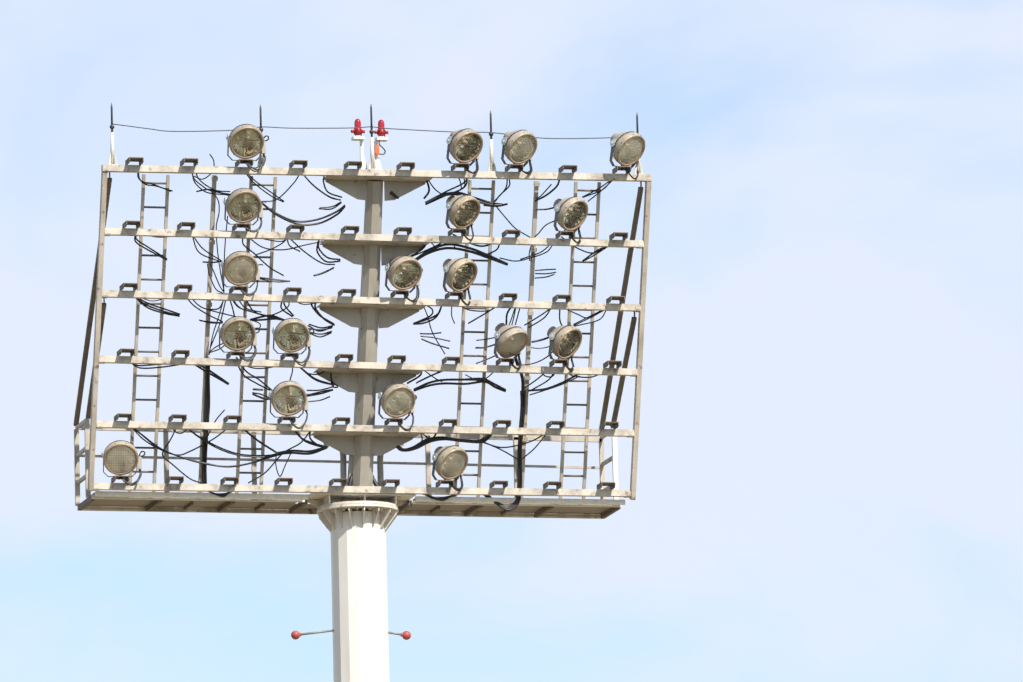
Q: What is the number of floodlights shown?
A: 18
